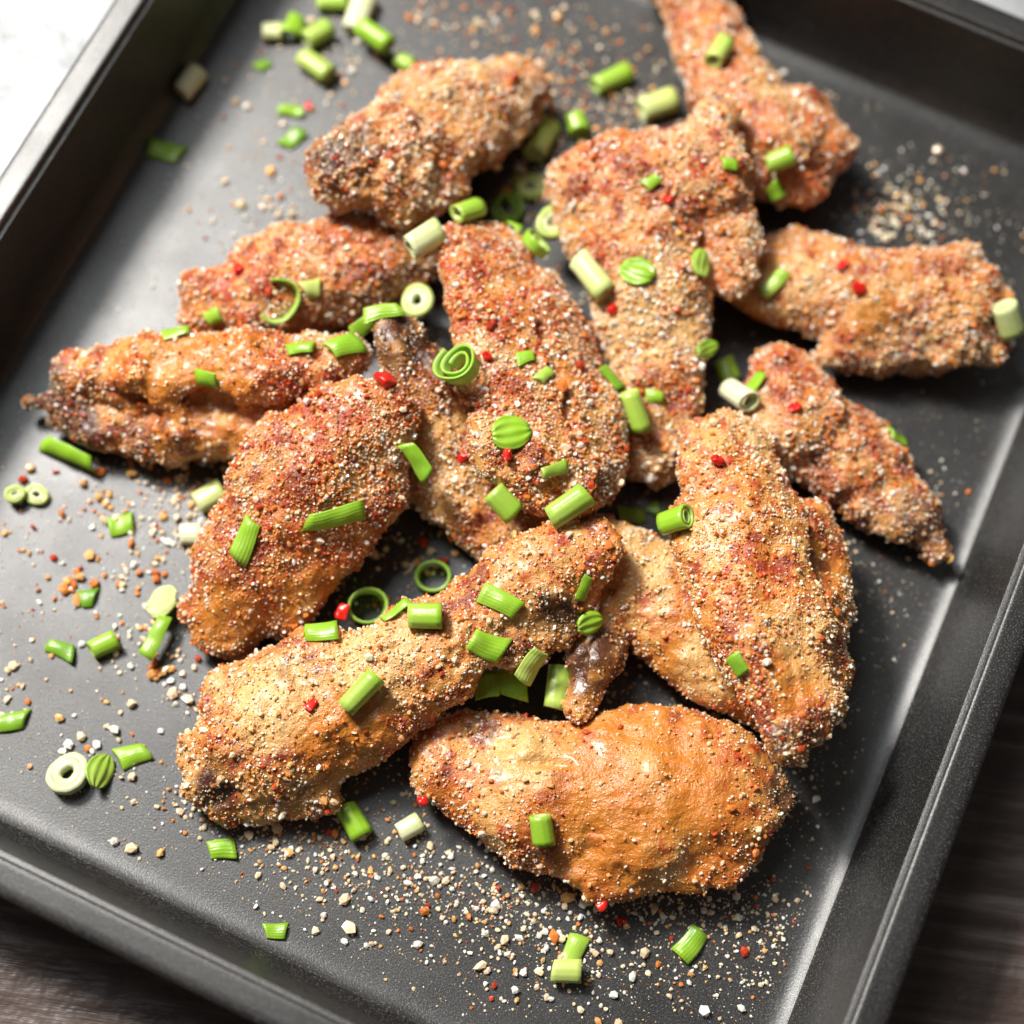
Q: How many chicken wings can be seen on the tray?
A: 14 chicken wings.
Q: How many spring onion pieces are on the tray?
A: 103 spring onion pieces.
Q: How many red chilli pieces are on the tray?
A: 17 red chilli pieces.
